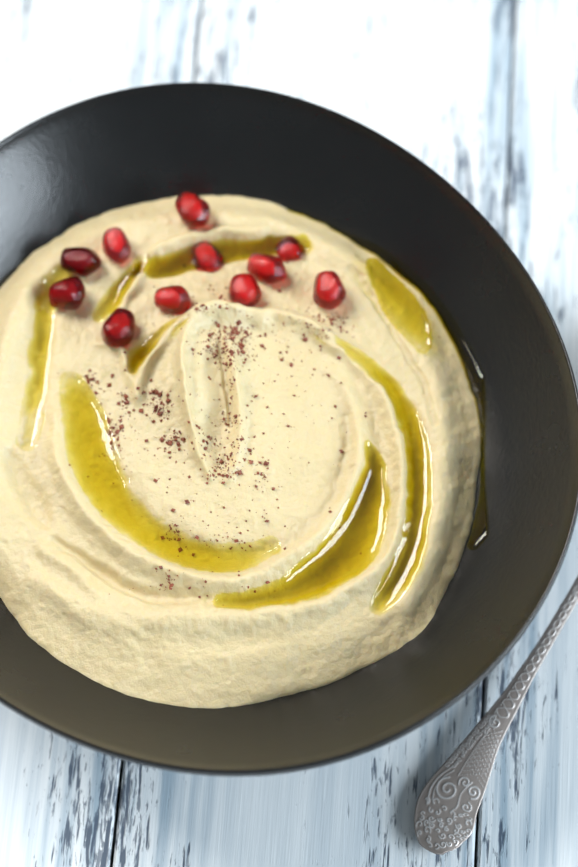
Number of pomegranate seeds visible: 11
